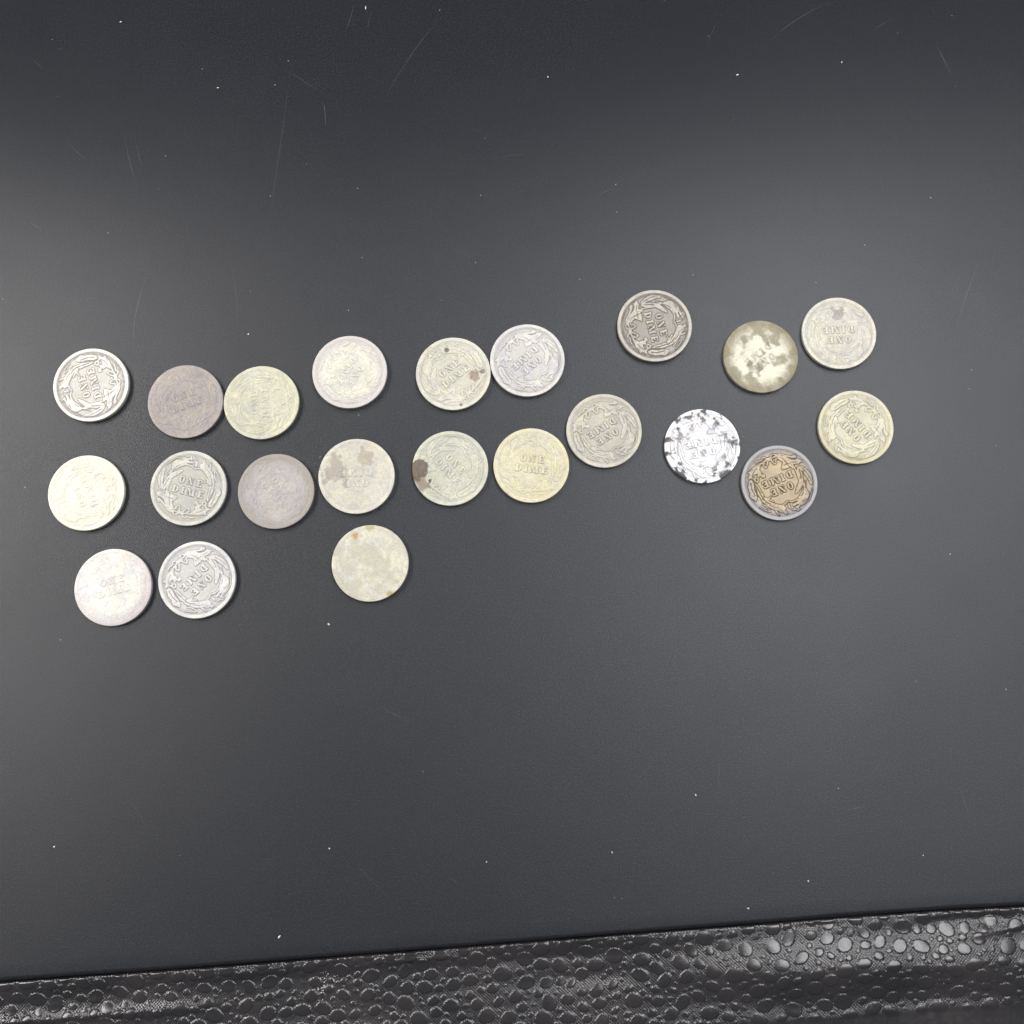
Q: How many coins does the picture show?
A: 22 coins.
